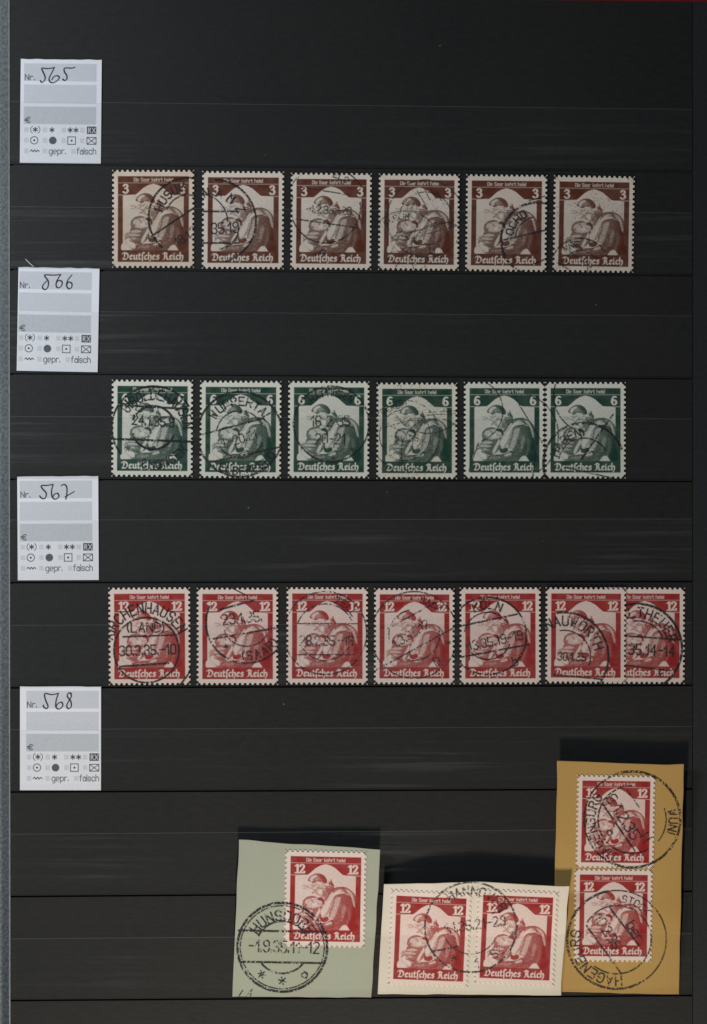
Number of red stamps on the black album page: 12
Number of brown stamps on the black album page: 6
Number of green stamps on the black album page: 6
